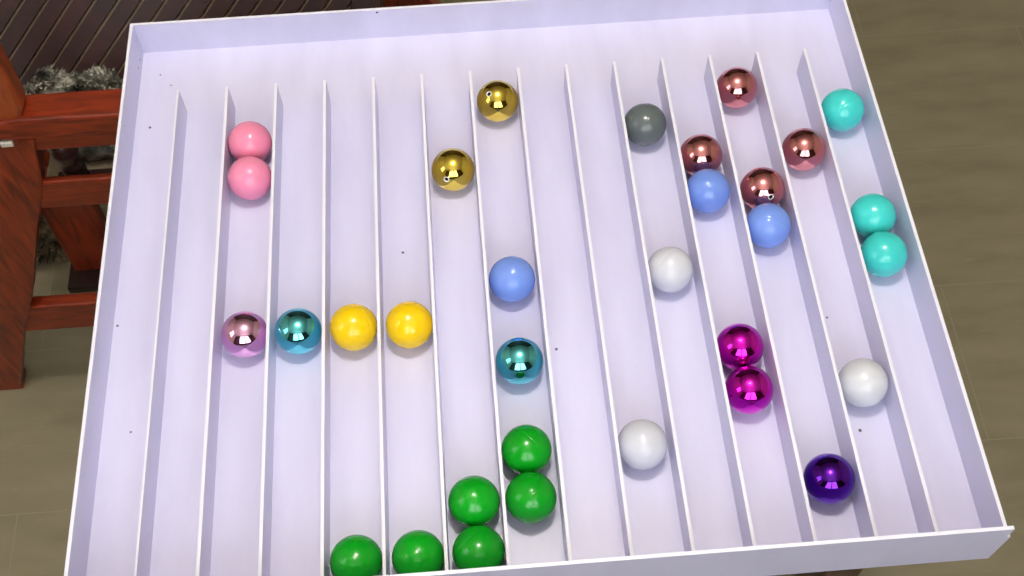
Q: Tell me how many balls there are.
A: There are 32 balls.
